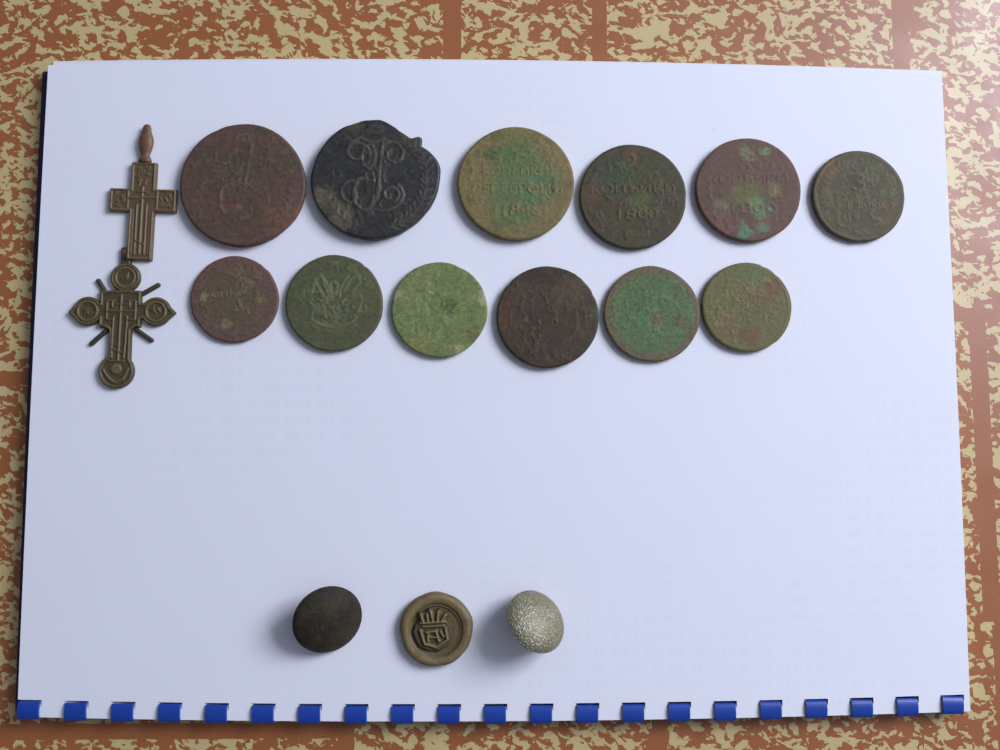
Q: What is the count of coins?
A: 12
